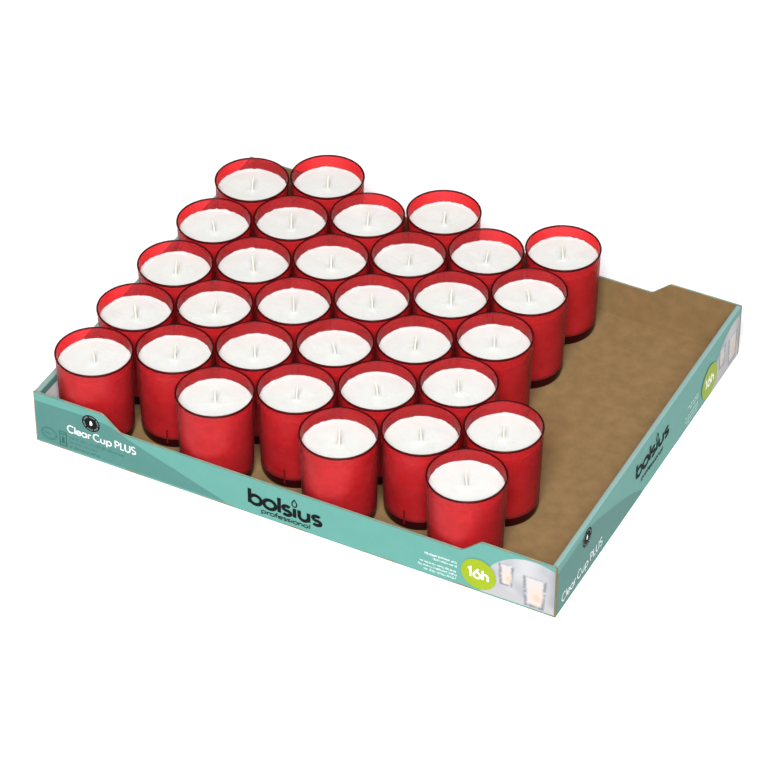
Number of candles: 32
